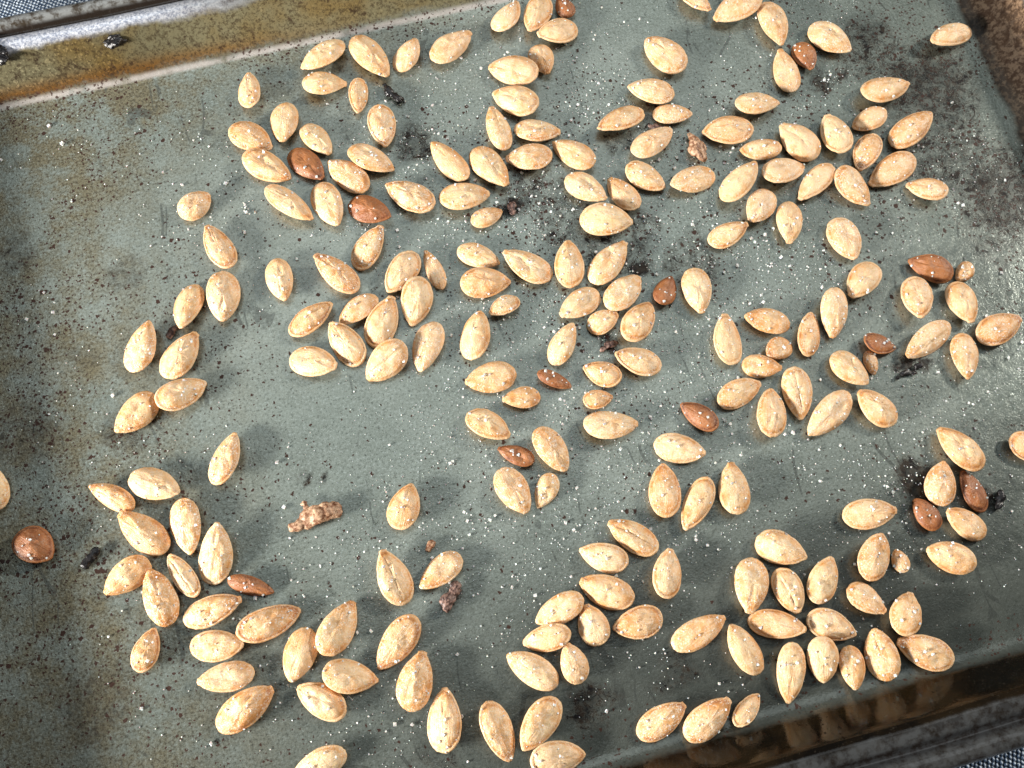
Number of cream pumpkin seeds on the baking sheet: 200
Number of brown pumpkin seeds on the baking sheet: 14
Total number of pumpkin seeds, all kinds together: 214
